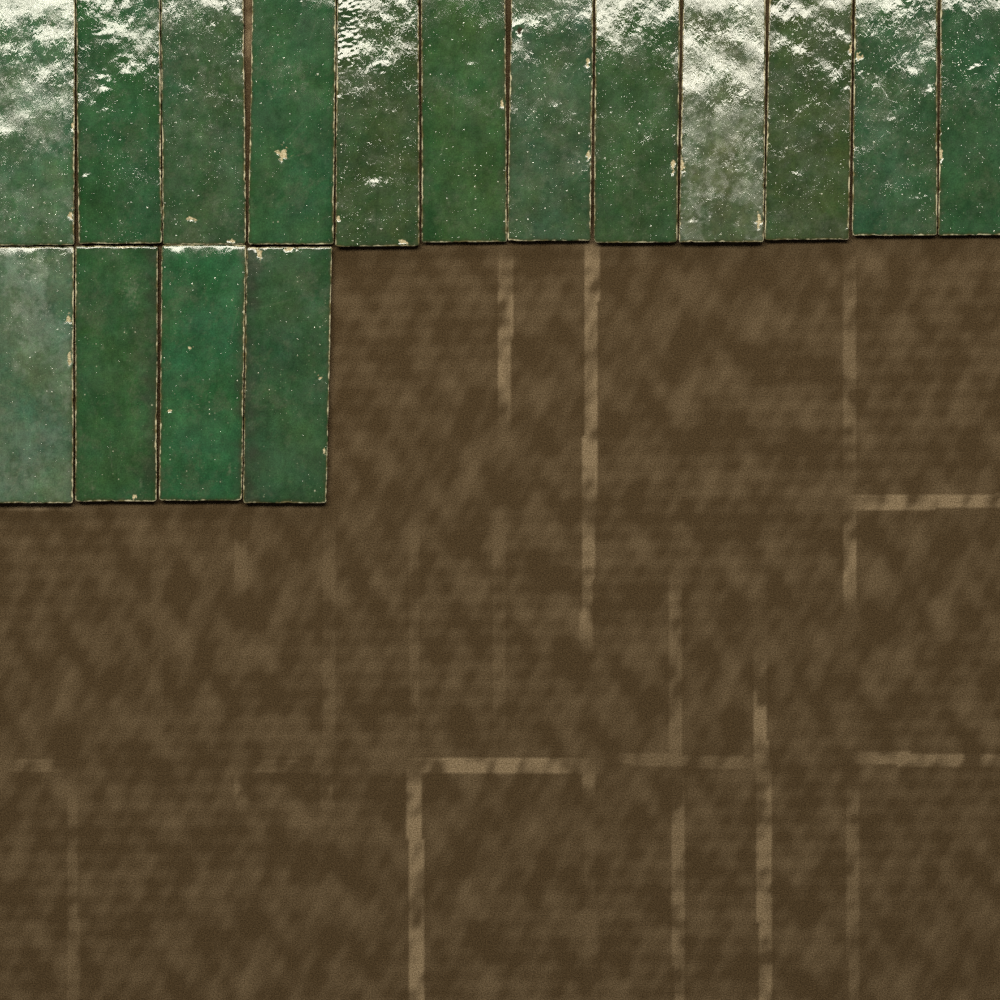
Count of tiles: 16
